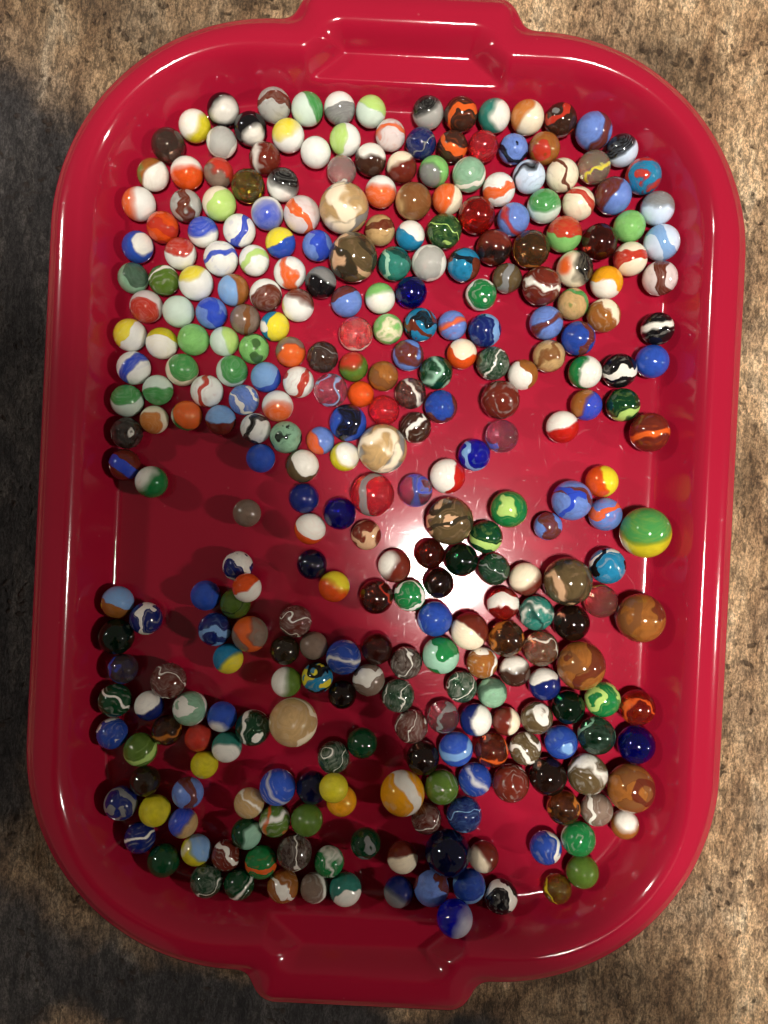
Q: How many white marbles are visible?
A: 56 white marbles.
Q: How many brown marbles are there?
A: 93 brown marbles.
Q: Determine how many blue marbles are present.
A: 65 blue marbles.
